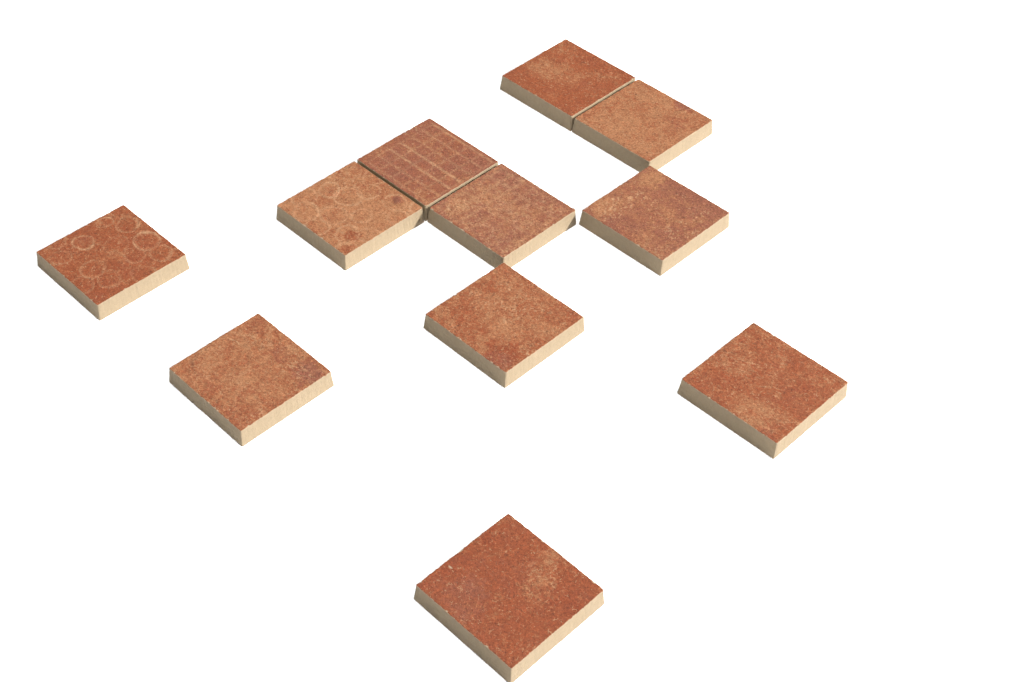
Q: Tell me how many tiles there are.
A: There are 11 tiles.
